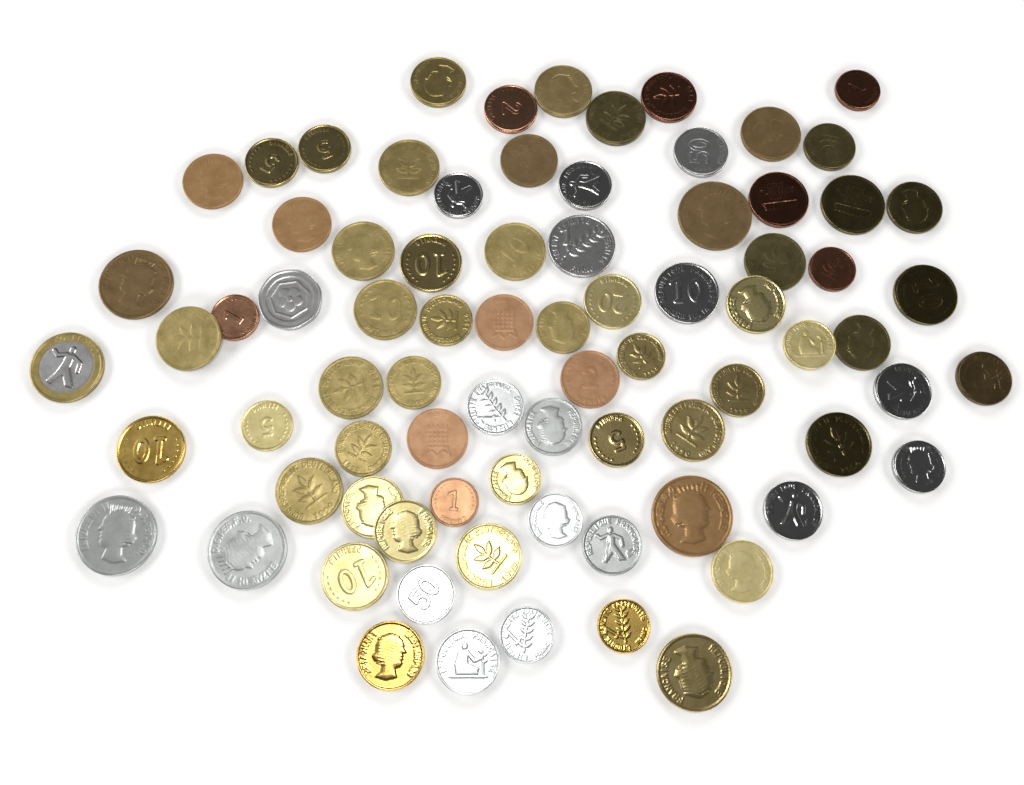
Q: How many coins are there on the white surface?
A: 79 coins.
